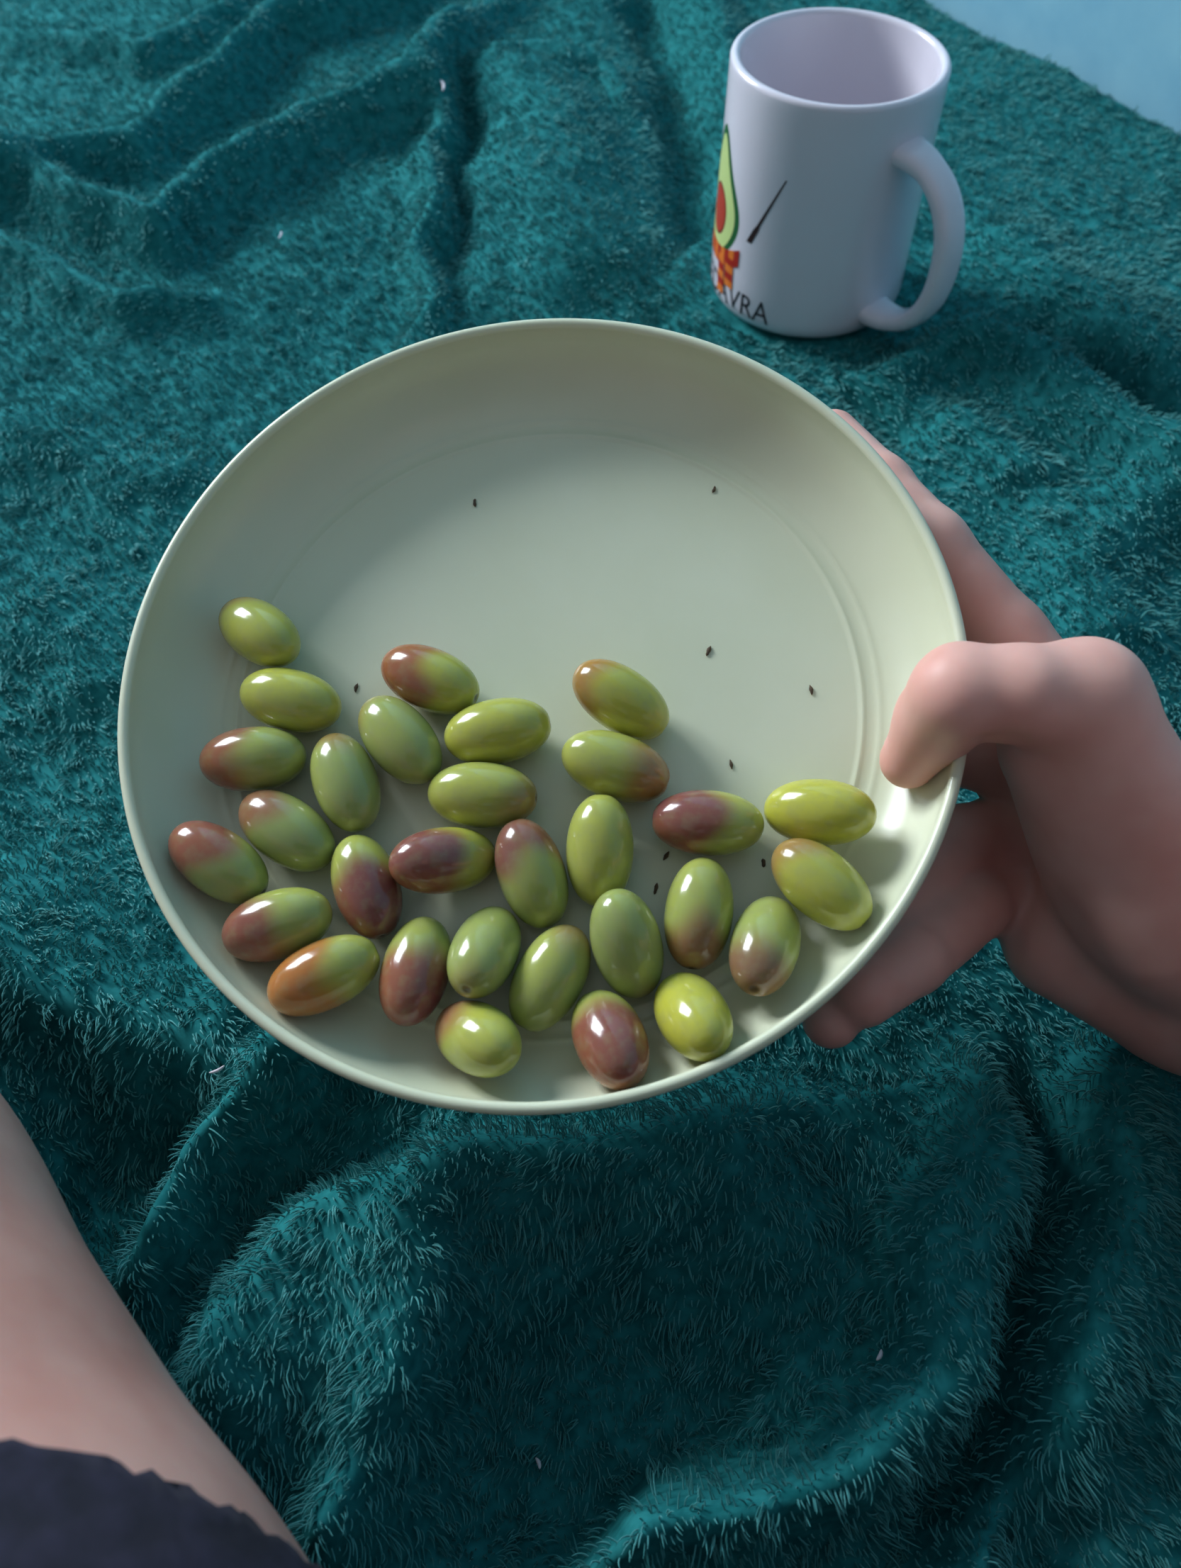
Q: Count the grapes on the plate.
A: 30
